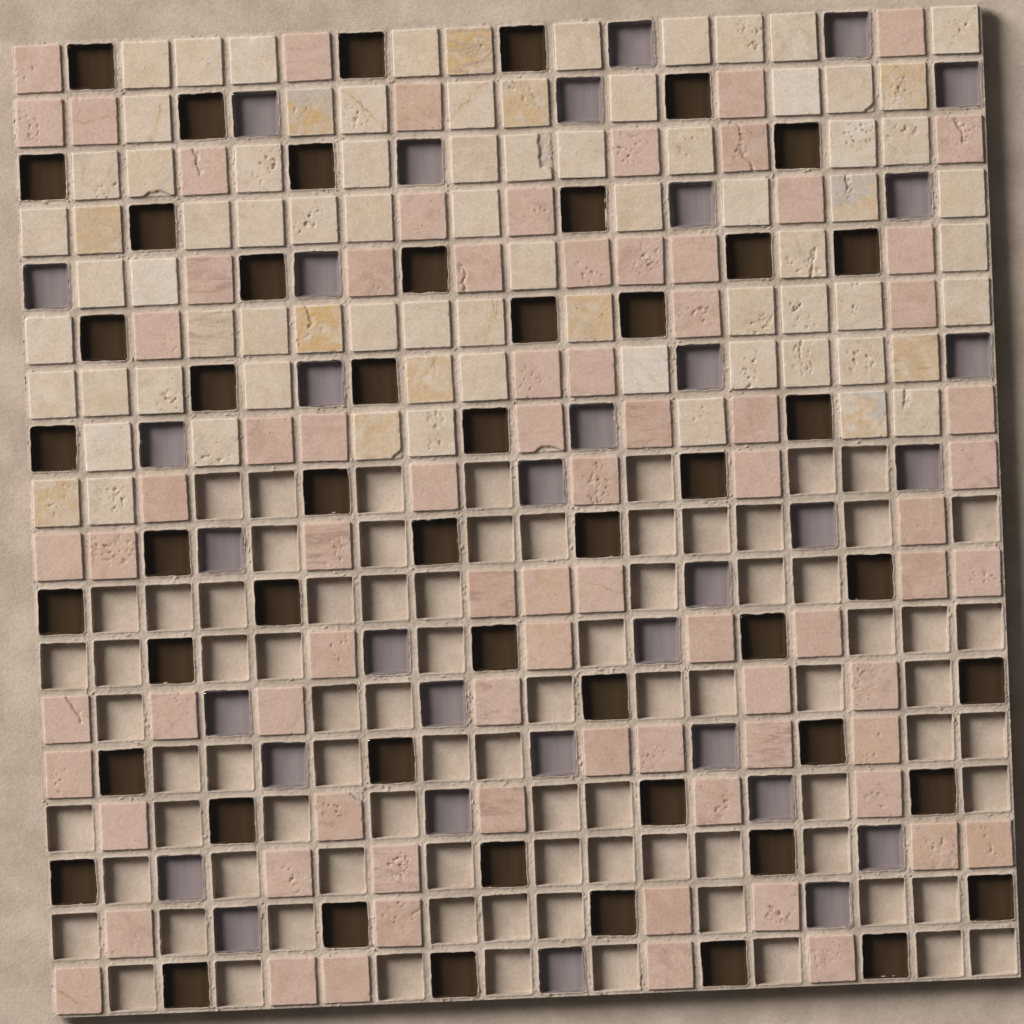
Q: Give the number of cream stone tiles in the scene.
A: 77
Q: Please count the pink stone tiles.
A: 79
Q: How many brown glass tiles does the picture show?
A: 51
